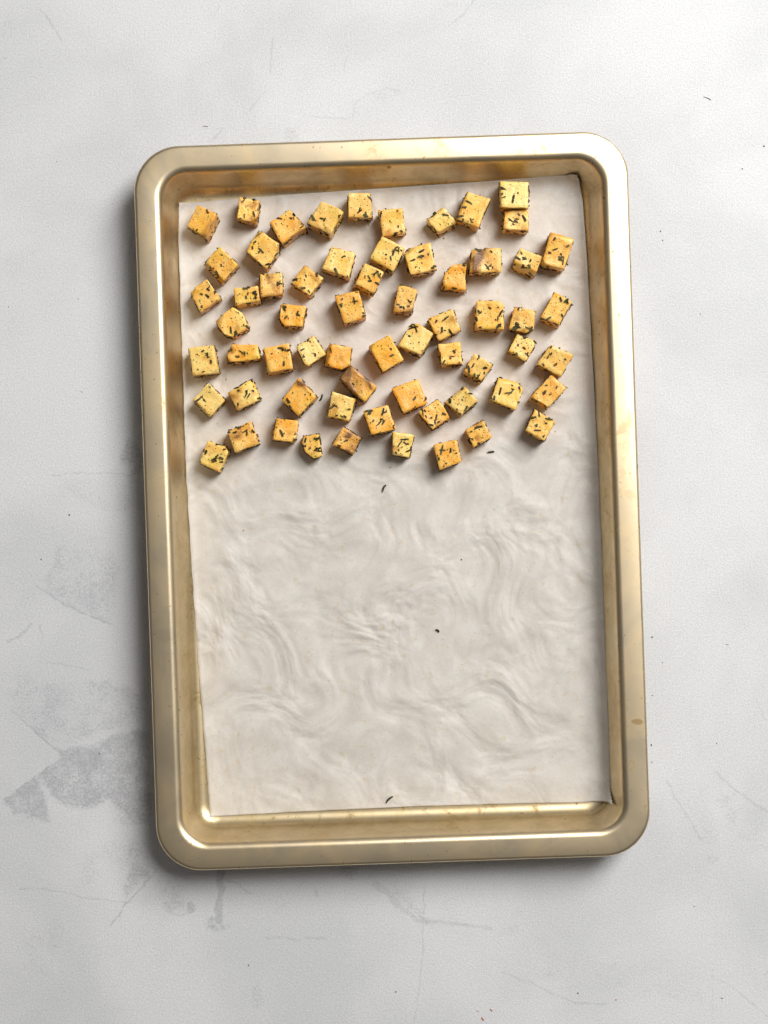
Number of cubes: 63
